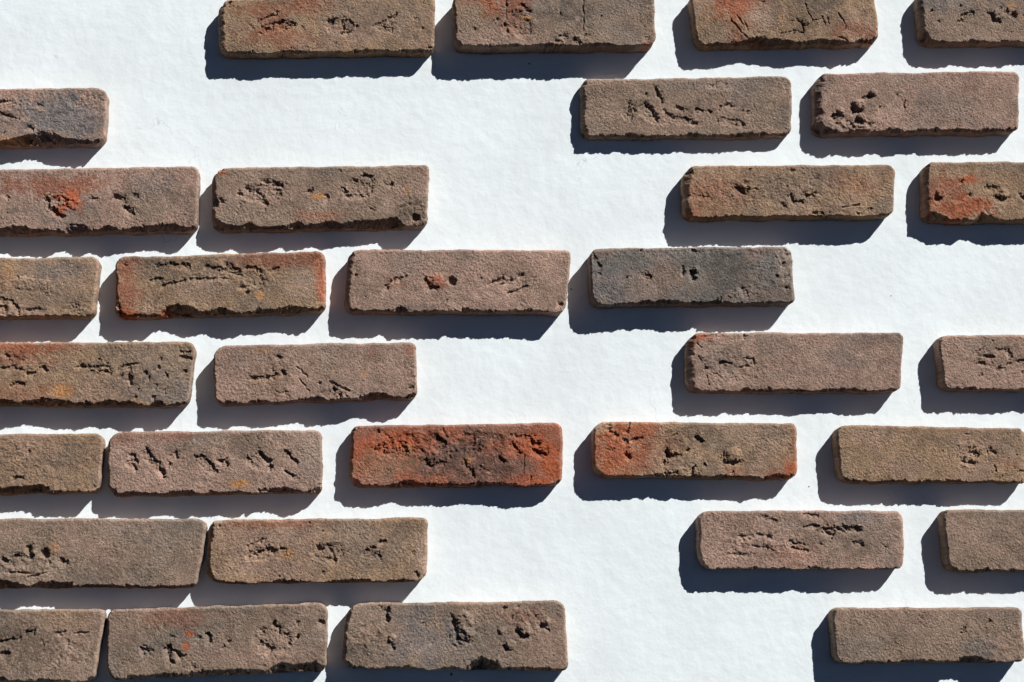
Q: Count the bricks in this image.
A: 32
